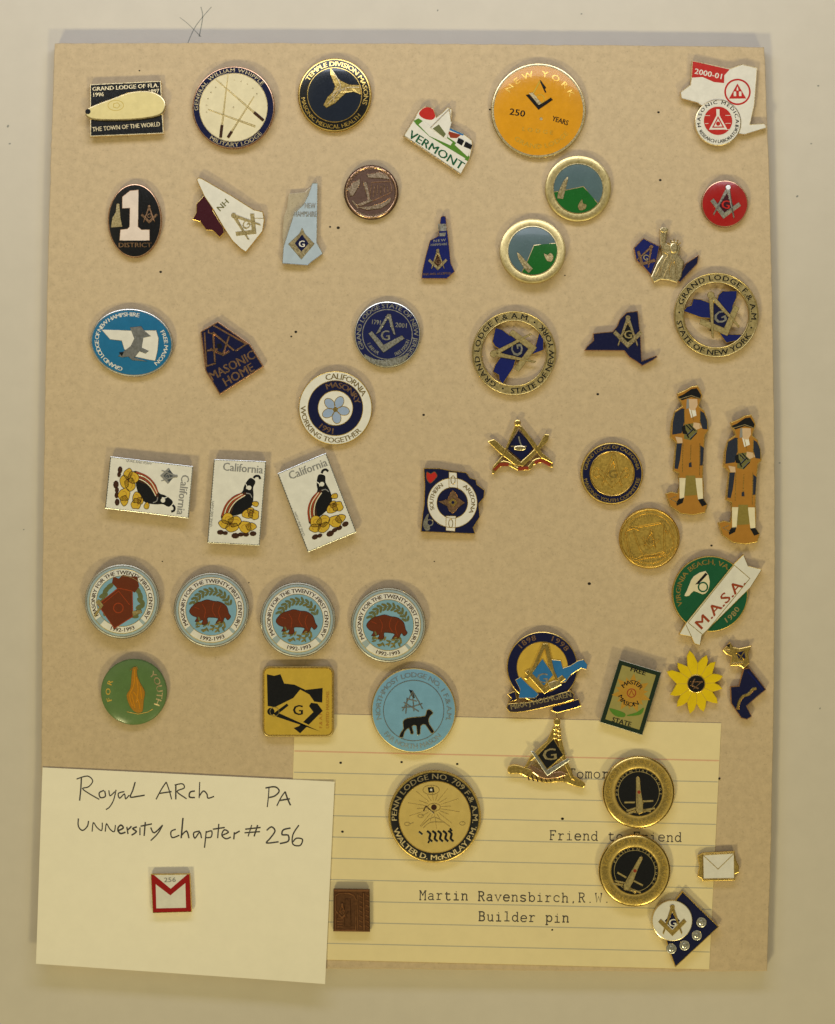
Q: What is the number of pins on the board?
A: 51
